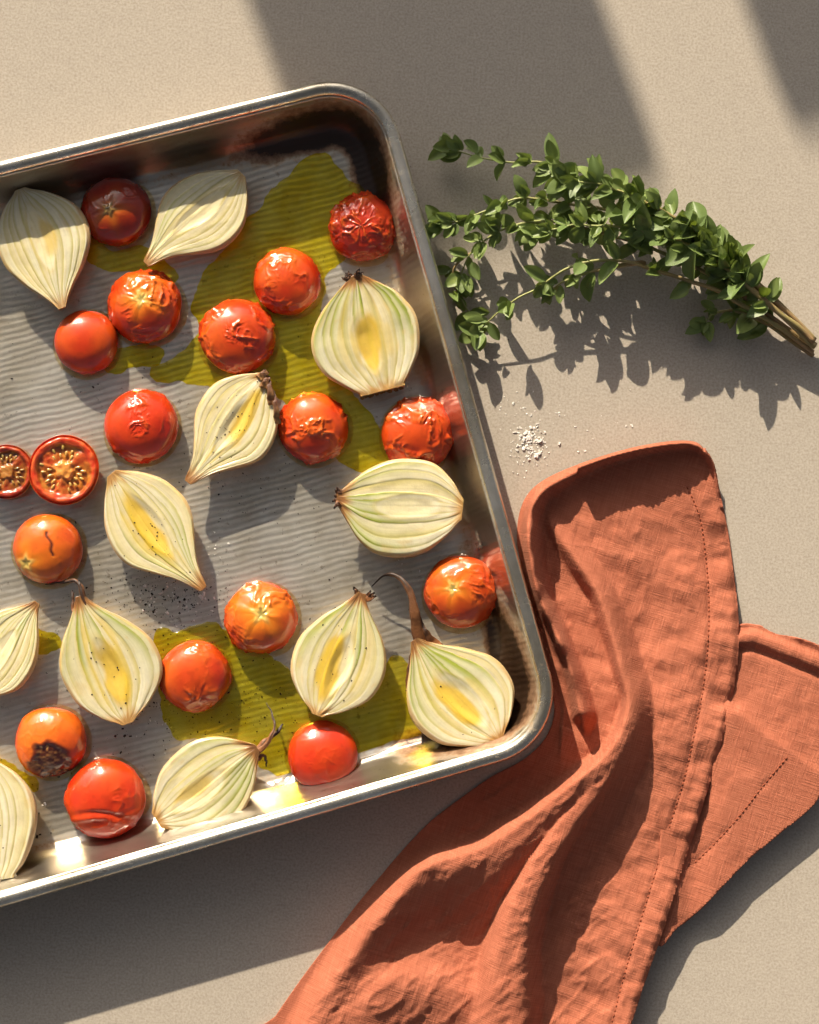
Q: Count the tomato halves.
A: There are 18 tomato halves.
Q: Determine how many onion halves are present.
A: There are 12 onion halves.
